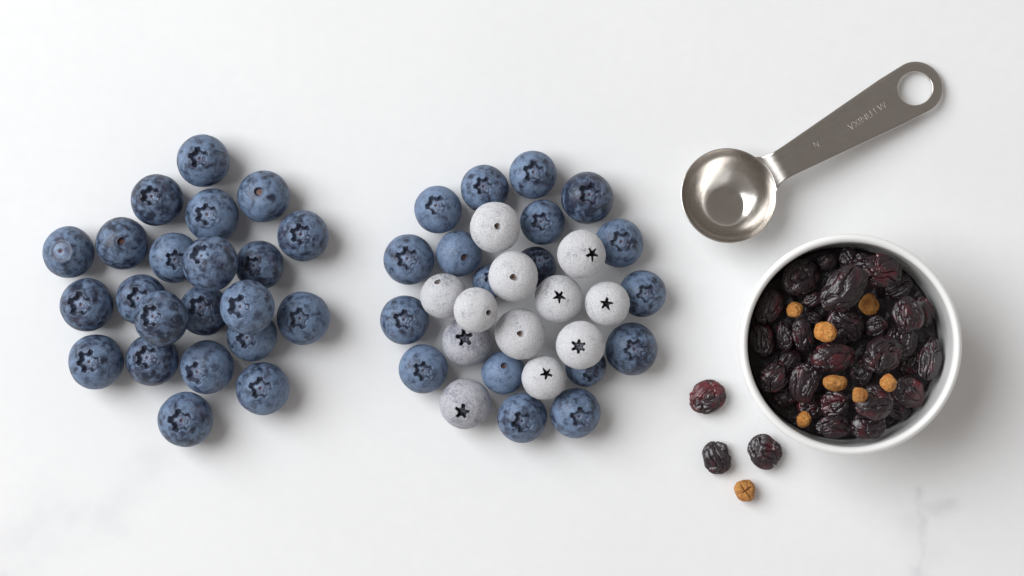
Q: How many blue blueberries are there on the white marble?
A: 40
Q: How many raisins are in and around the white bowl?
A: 37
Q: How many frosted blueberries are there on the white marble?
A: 12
